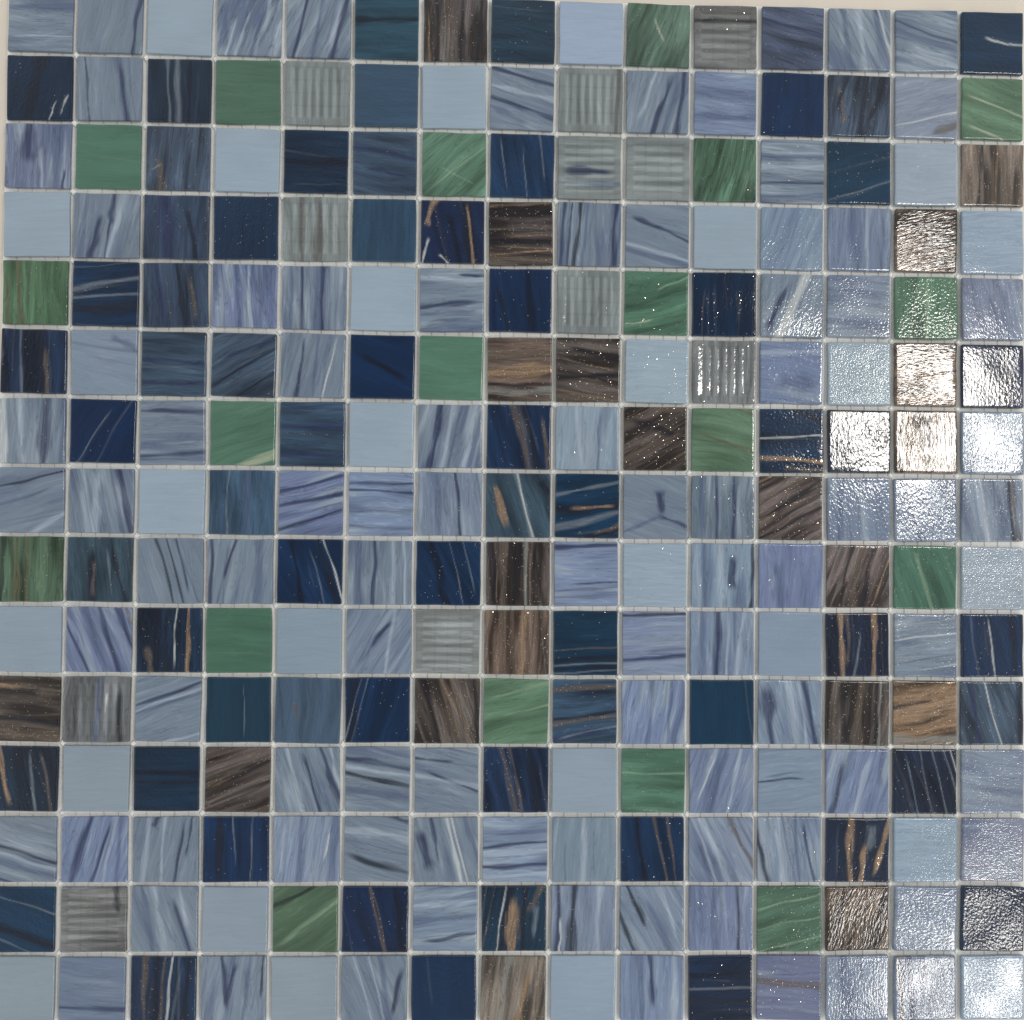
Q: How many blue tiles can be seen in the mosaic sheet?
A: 175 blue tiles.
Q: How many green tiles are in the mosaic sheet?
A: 19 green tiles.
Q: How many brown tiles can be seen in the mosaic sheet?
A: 20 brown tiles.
